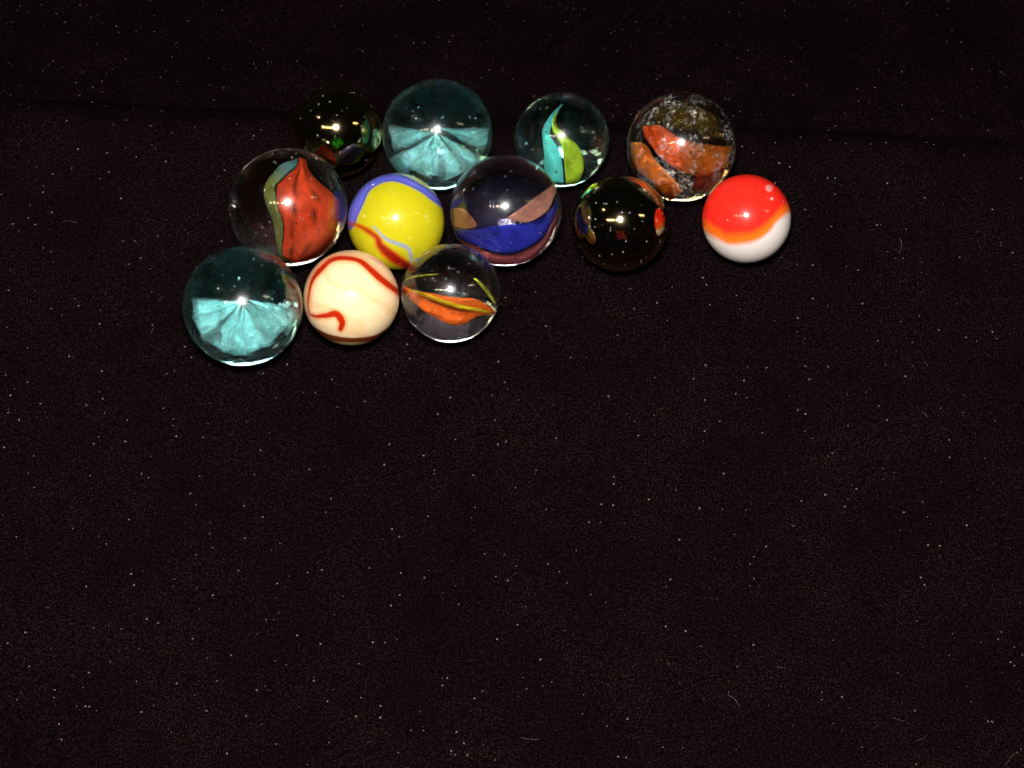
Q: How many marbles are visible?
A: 12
